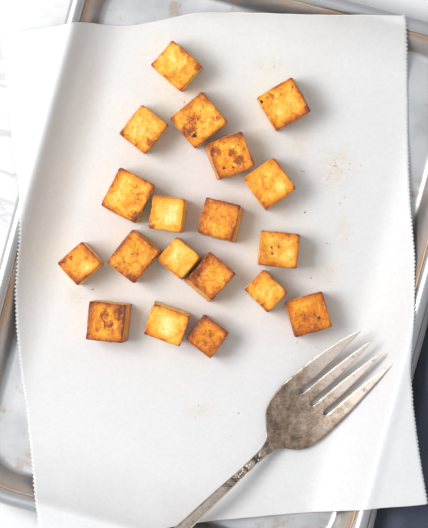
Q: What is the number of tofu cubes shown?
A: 19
